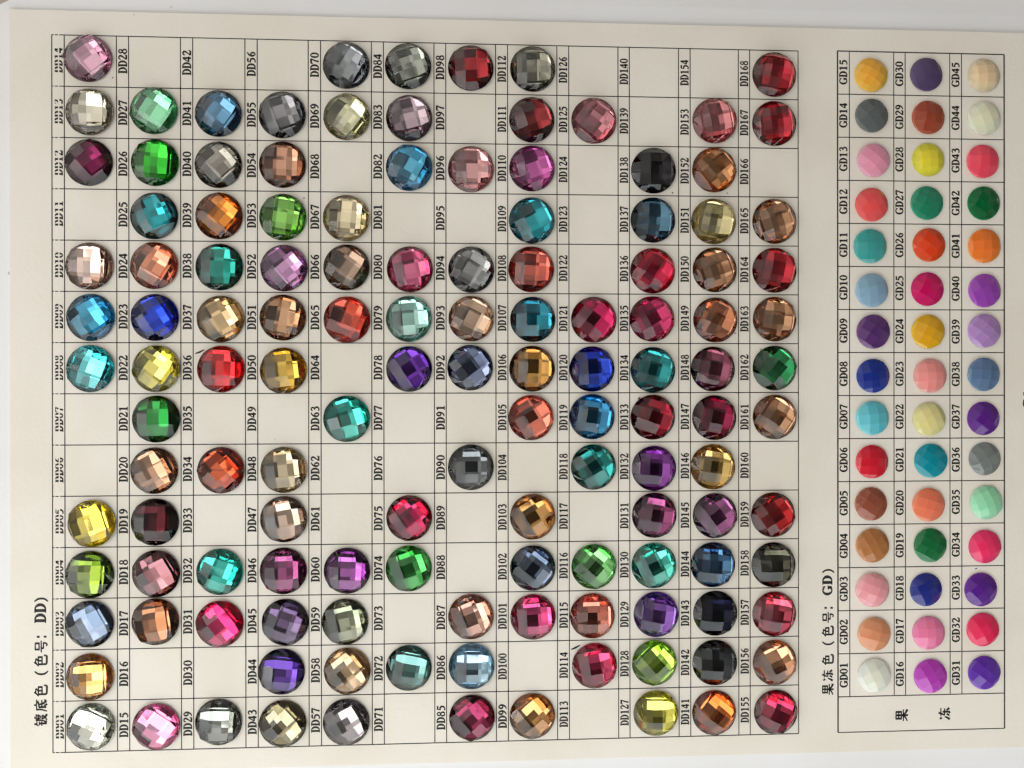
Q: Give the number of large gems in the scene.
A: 130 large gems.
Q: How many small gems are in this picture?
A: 45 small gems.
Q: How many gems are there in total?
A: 175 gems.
